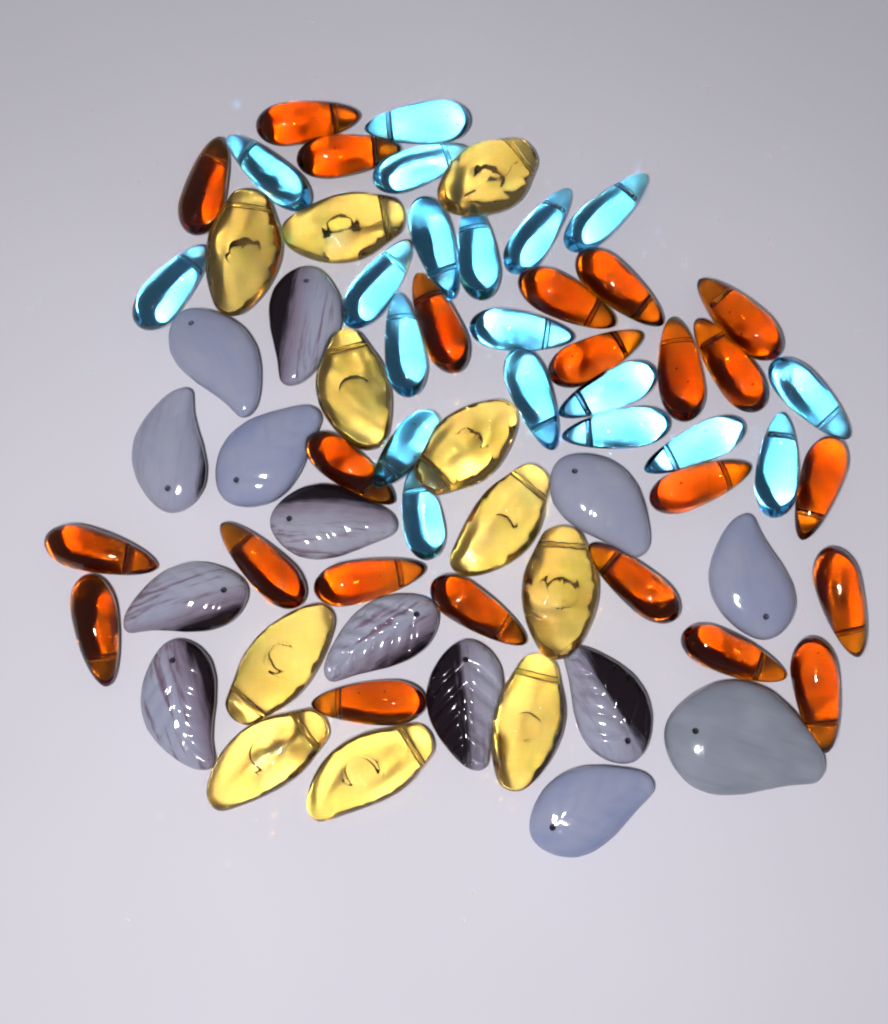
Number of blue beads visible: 19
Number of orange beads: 23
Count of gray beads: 14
